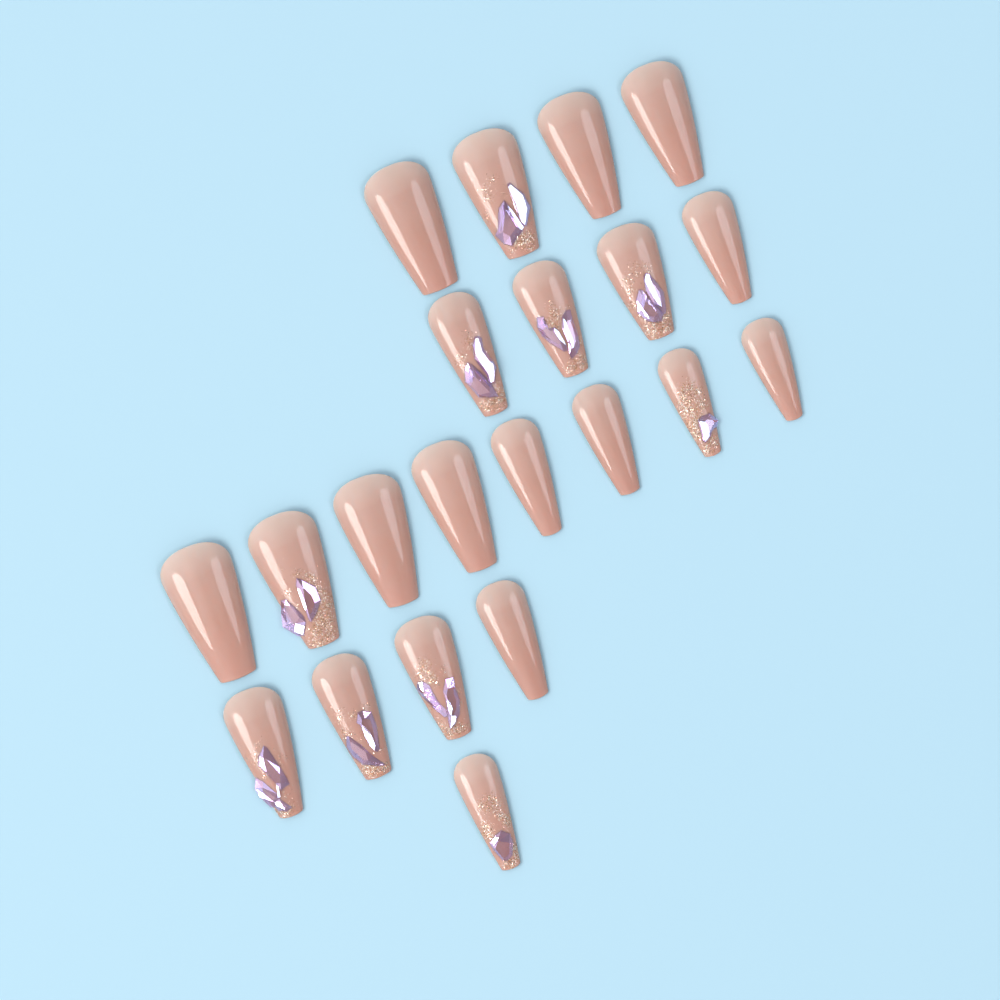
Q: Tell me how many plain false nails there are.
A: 11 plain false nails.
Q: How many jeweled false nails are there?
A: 10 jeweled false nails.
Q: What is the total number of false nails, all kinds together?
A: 21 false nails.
